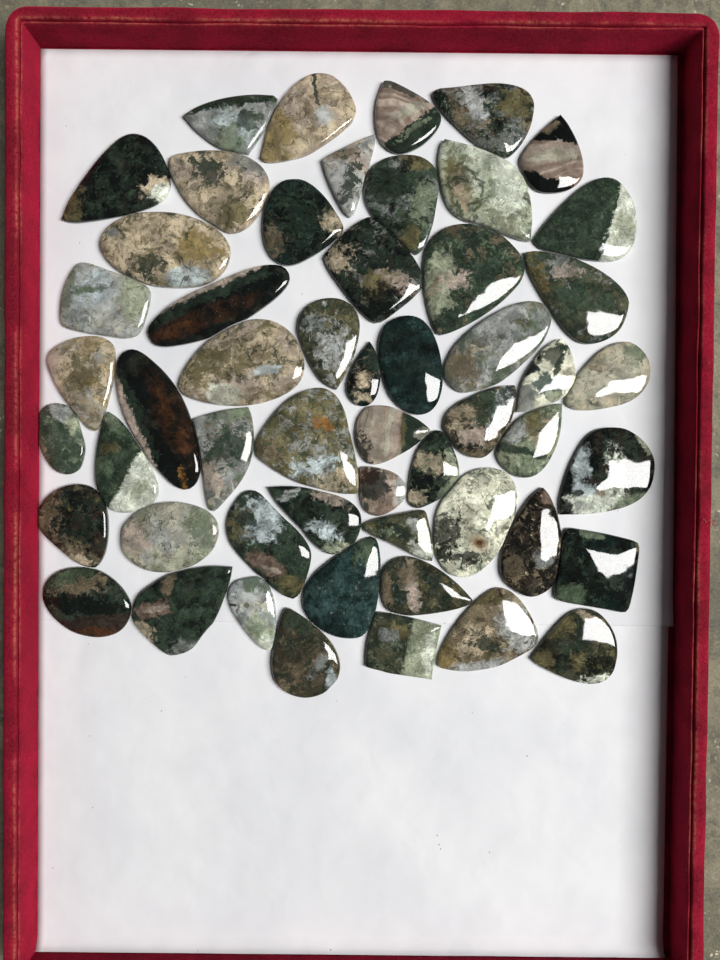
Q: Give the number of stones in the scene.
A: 54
